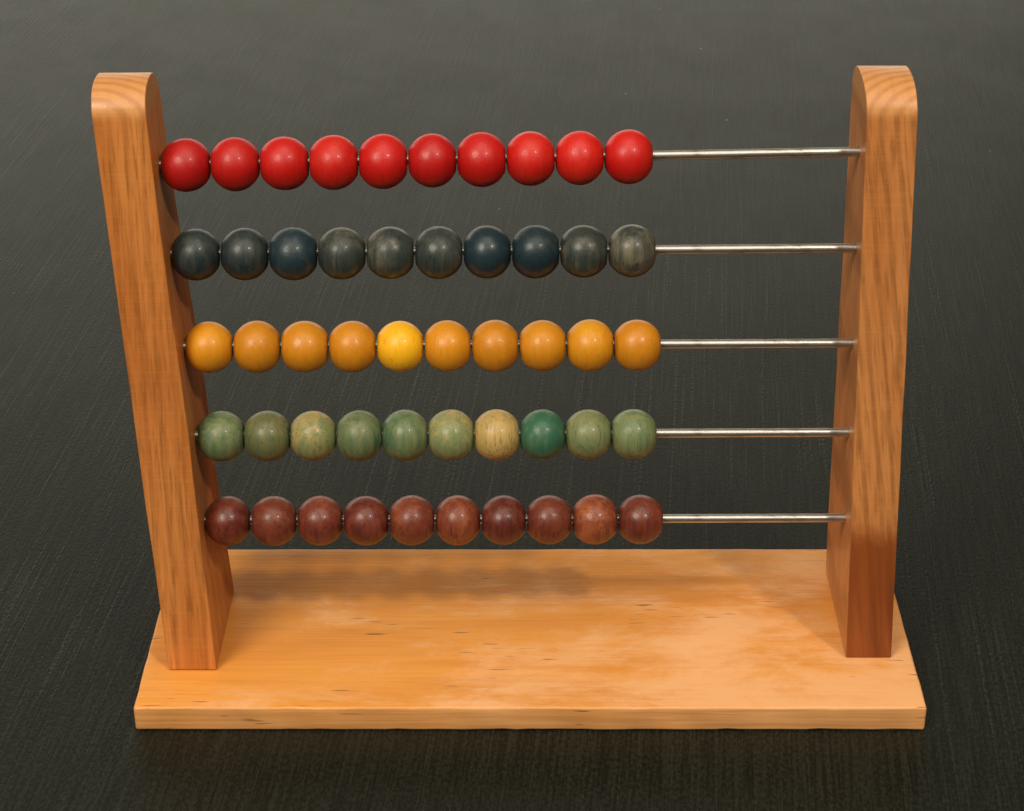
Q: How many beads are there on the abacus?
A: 50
